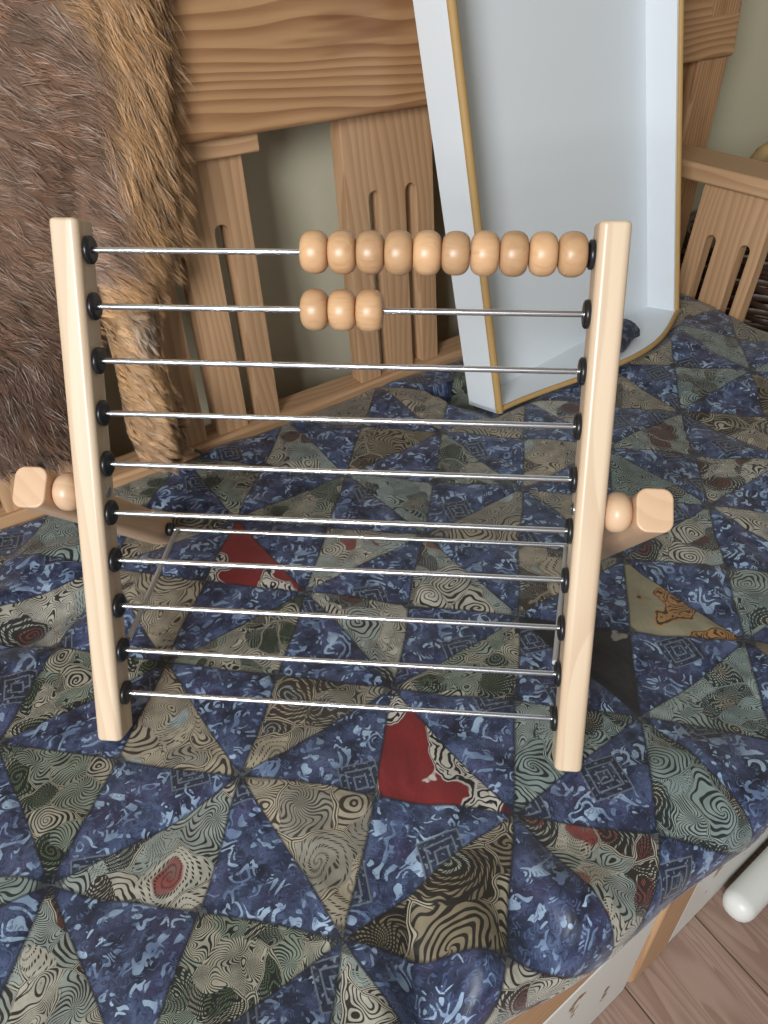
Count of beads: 13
